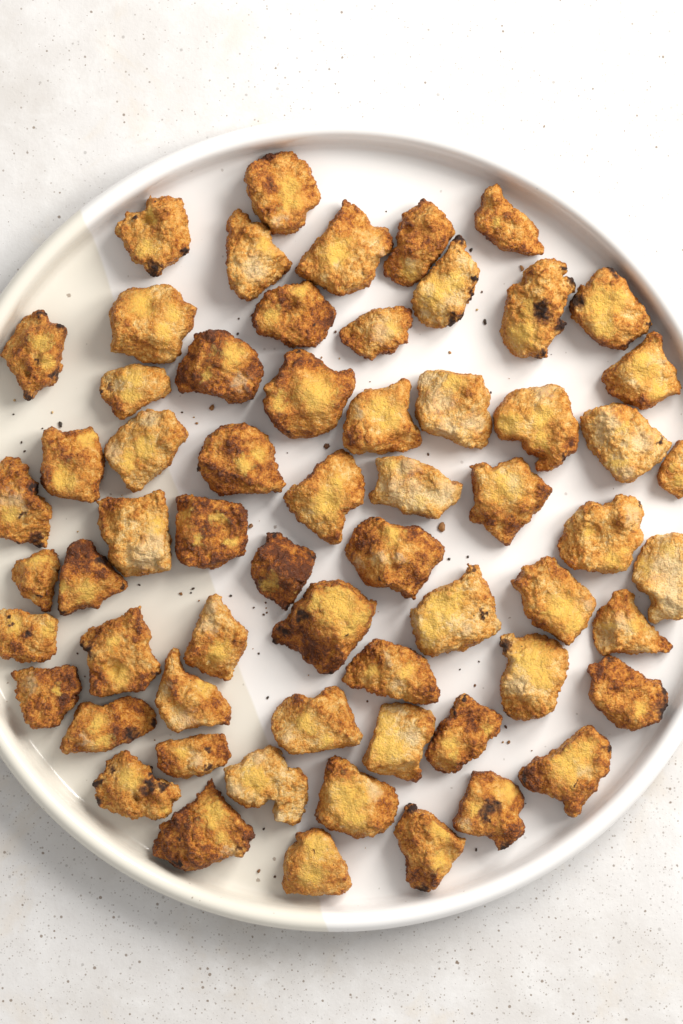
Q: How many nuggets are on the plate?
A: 62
